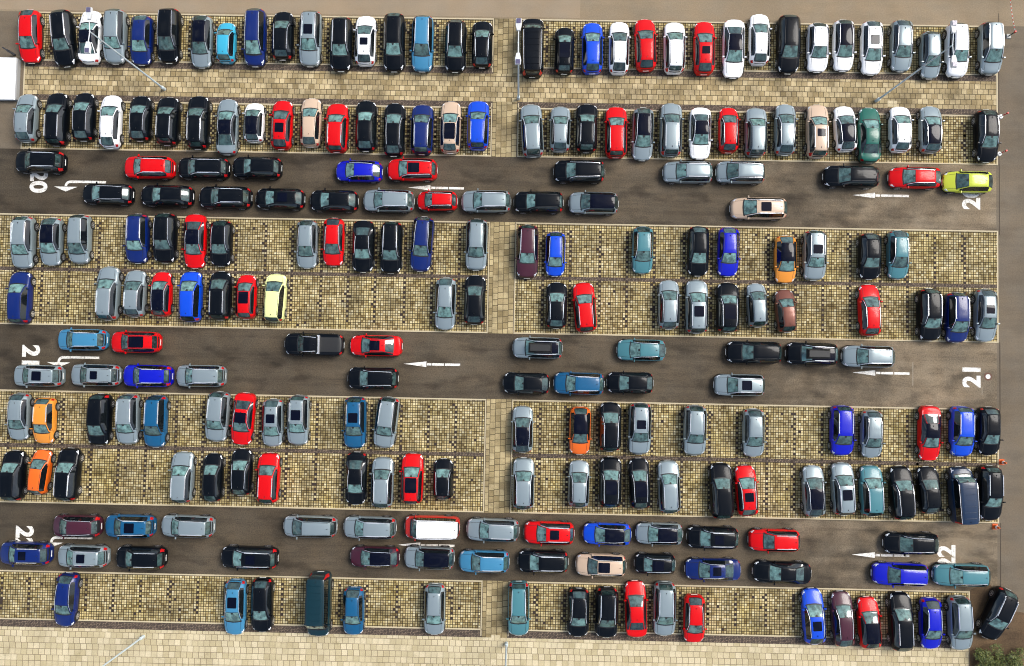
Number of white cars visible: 15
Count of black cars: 74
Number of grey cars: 67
